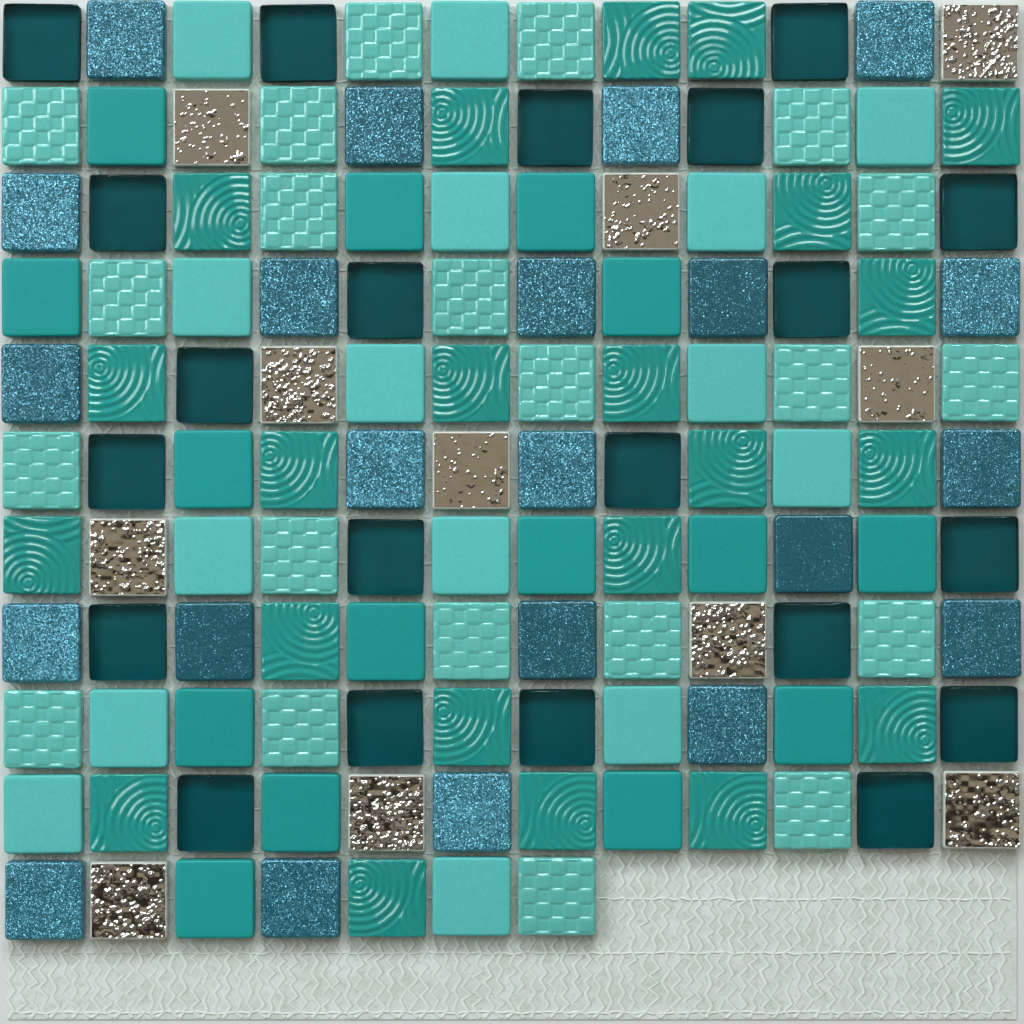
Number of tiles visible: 127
